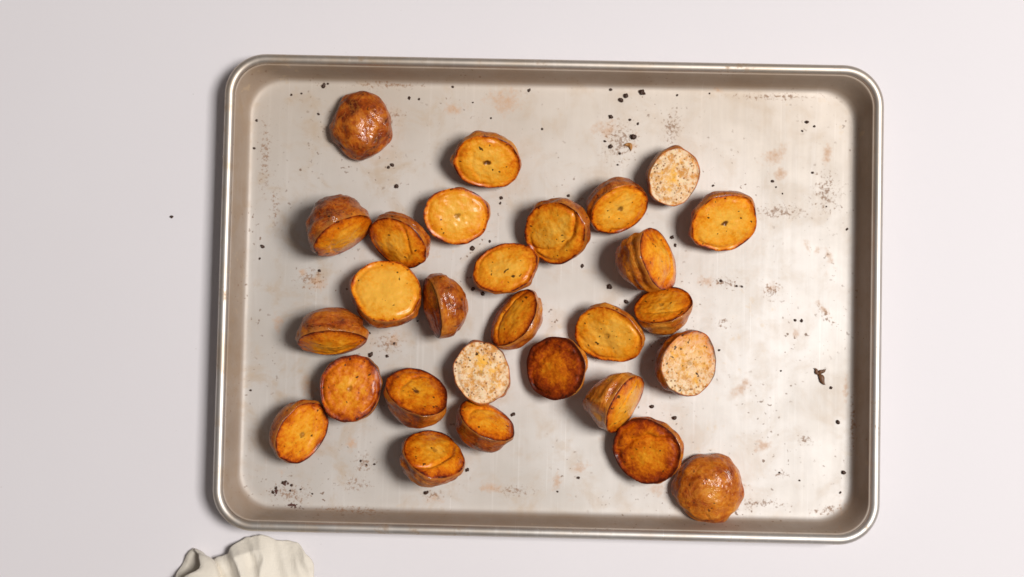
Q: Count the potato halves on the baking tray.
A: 28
